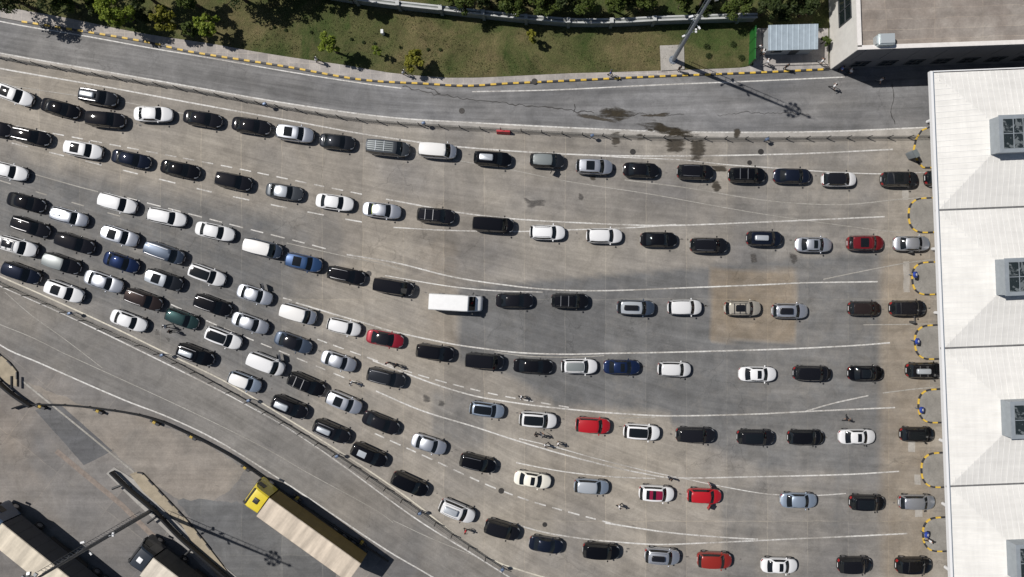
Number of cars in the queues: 130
